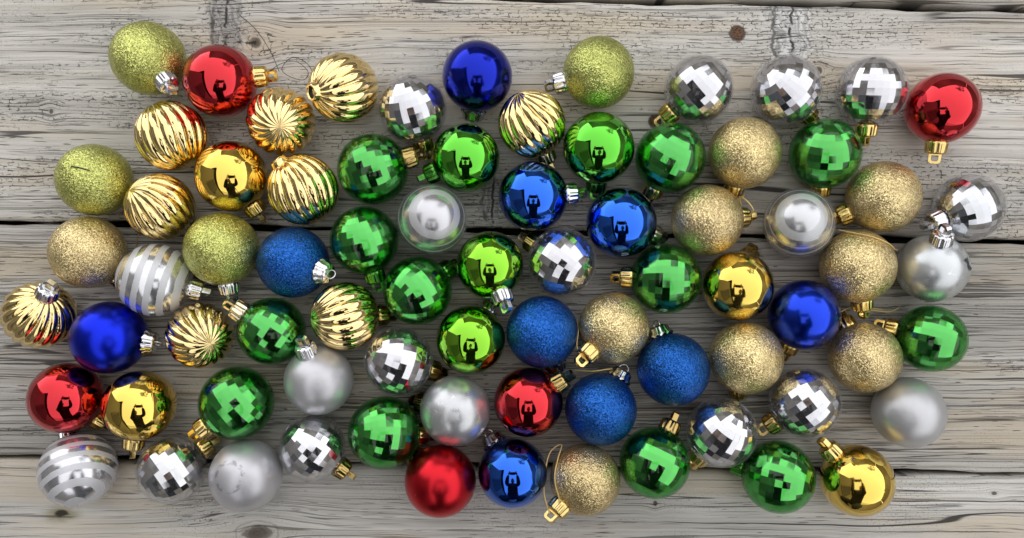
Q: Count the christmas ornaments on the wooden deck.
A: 77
